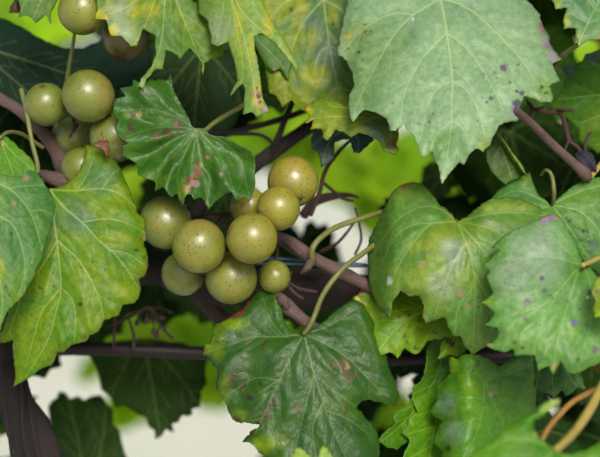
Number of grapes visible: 16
